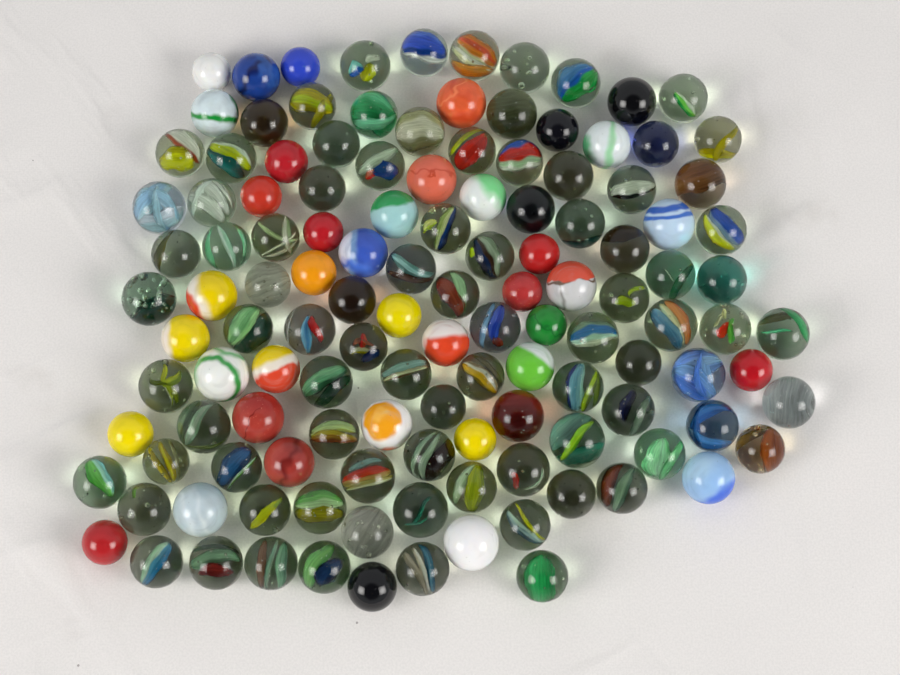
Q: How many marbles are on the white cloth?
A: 127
